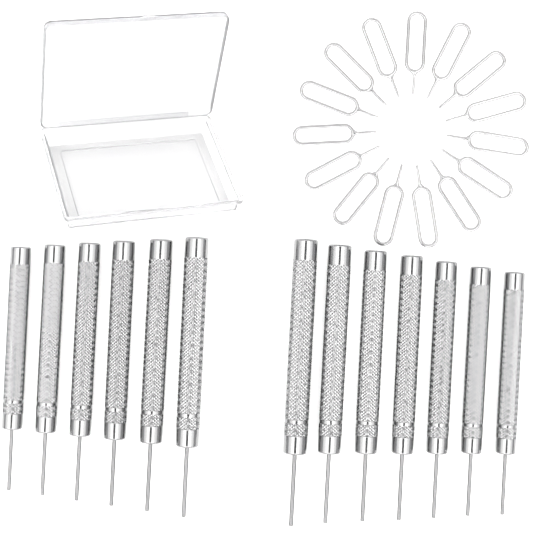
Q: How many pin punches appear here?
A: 13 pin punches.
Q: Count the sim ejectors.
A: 15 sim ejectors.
